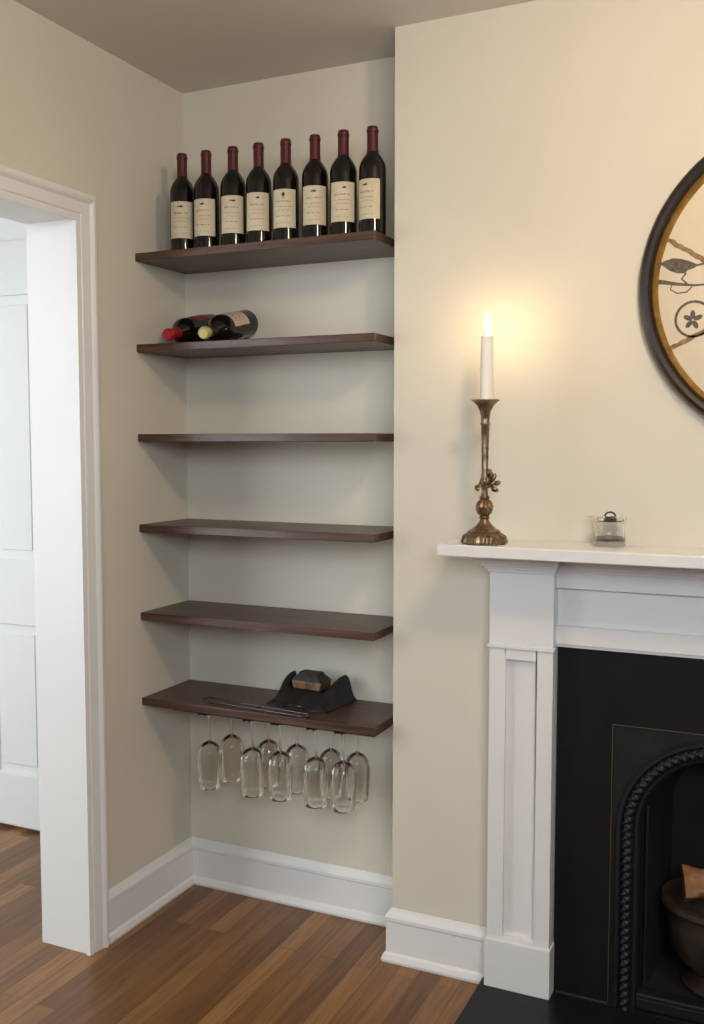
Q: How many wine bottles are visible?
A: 10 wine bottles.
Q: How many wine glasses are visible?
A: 10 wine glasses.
